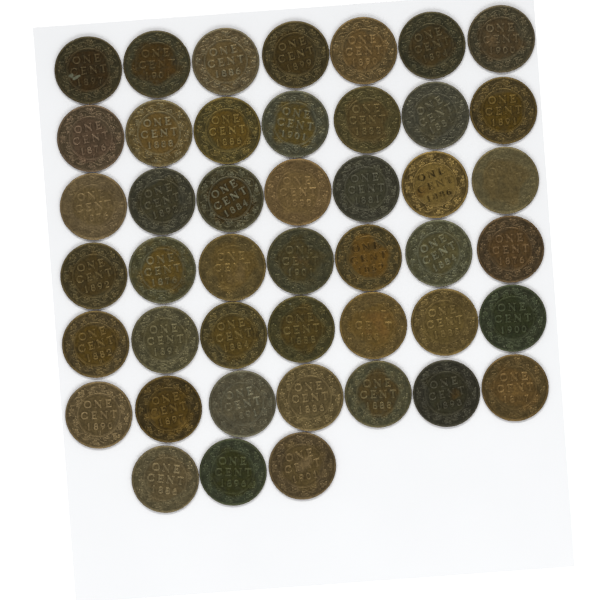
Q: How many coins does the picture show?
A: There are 45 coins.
